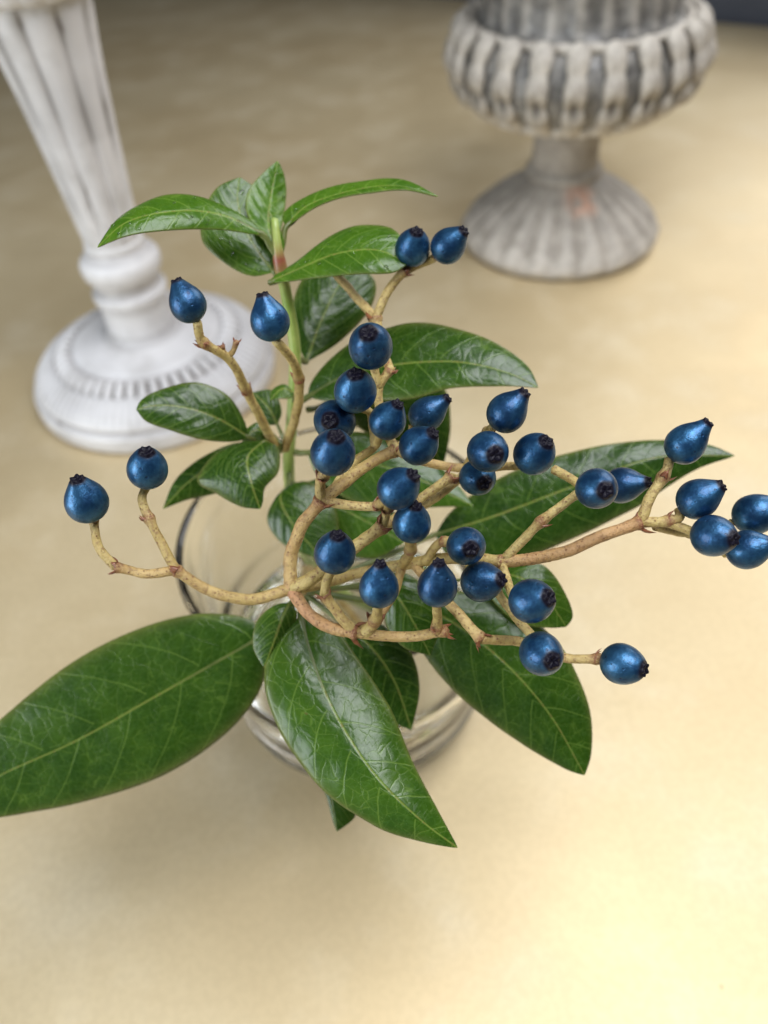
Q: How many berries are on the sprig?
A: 34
